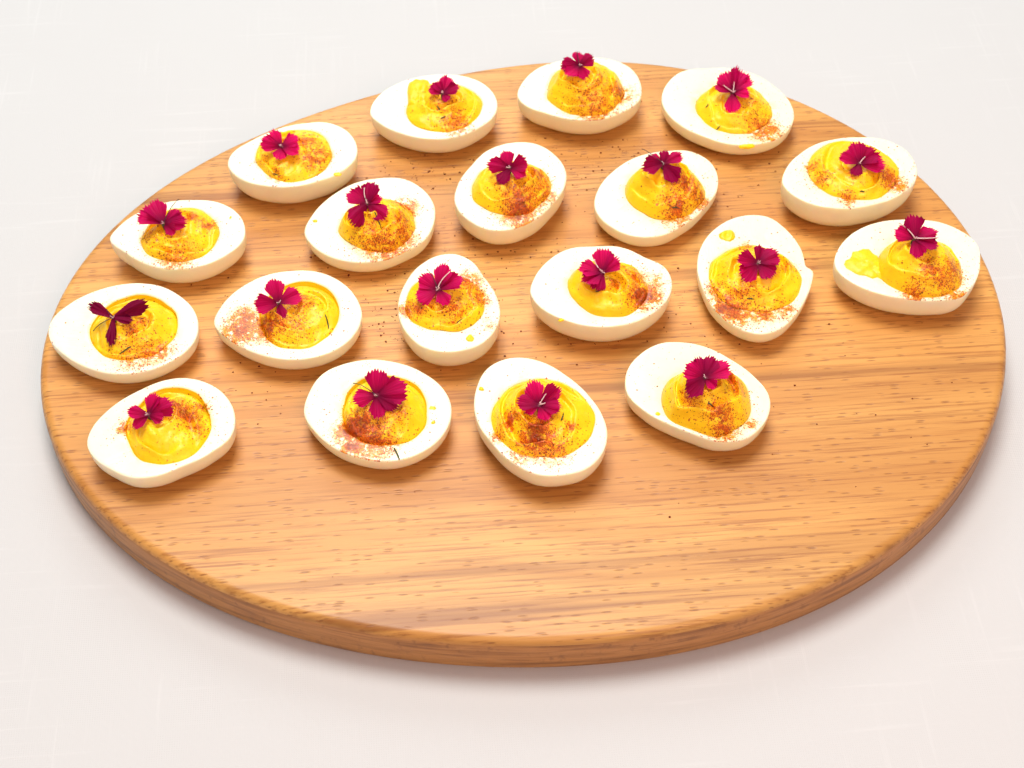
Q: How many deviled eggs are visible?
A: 19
